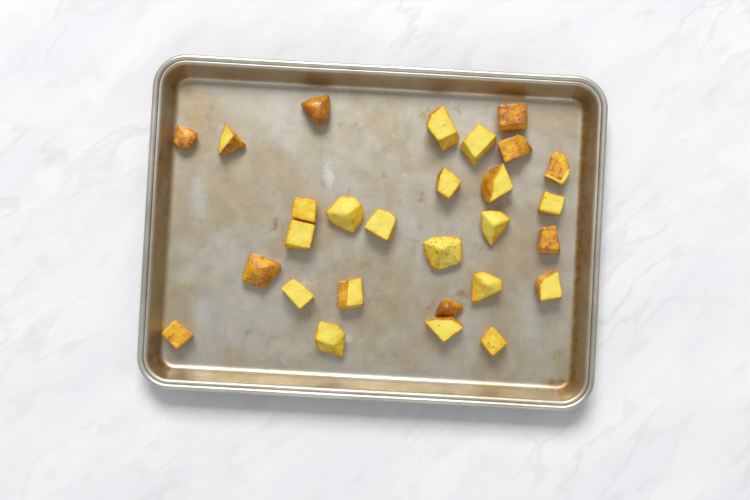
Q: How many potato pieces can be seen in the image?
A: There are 28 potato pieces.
